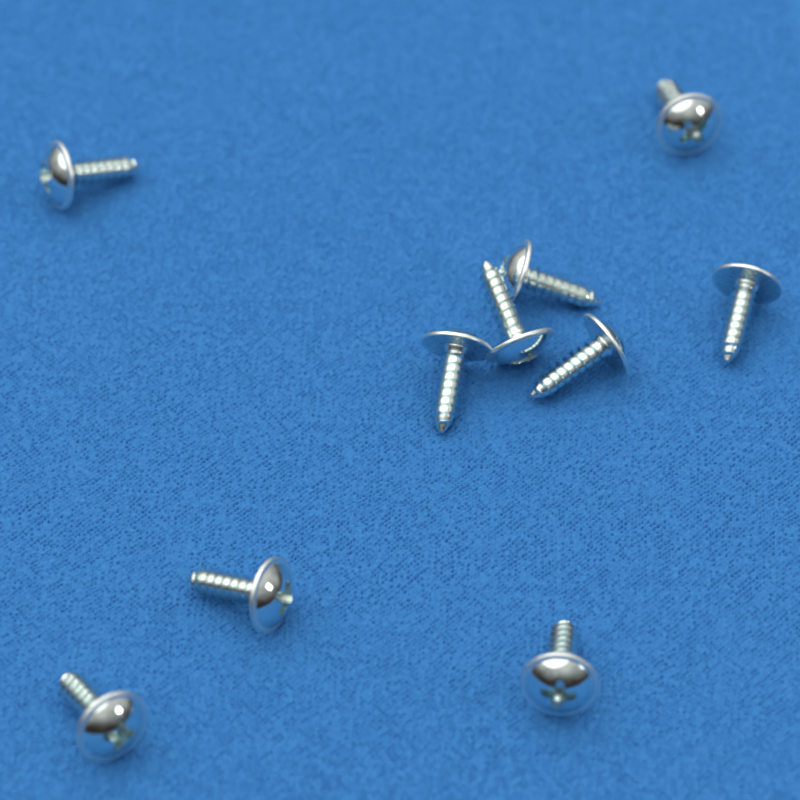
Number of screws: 10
